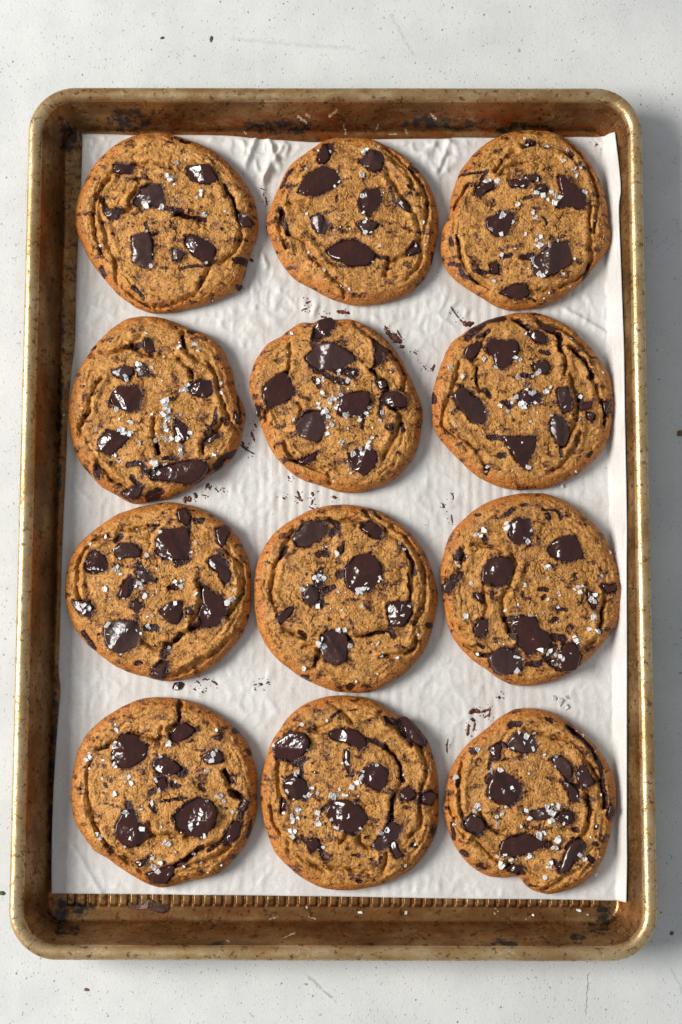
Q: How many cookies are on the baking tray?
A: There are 12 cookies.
